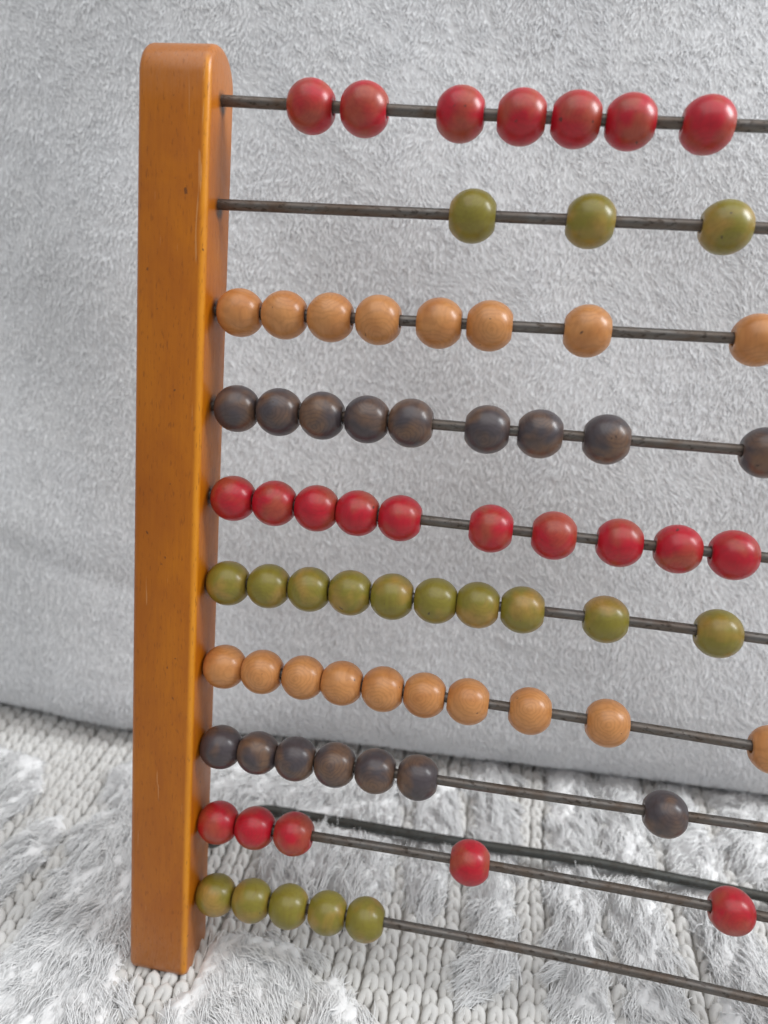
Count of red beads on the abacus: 22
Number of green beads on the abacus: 18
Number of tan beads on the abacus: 18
